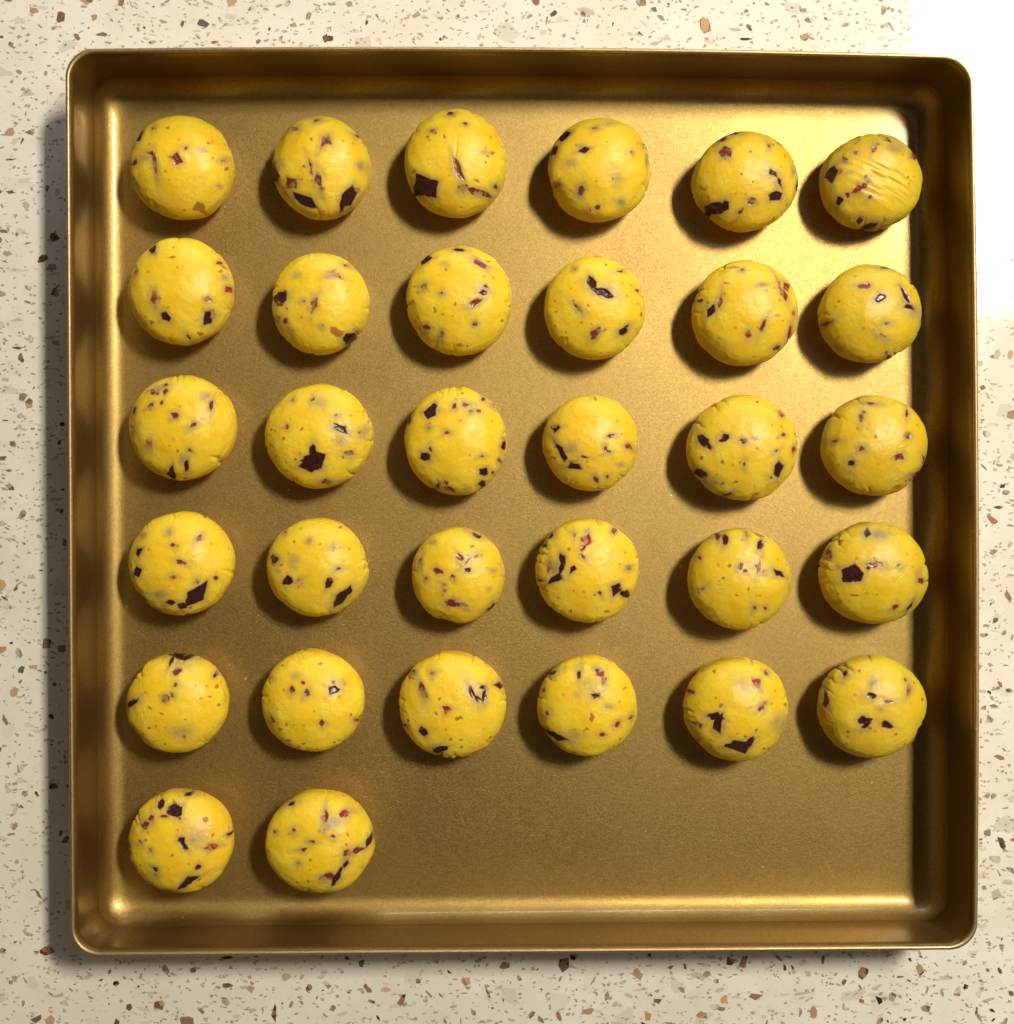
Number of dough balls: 32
